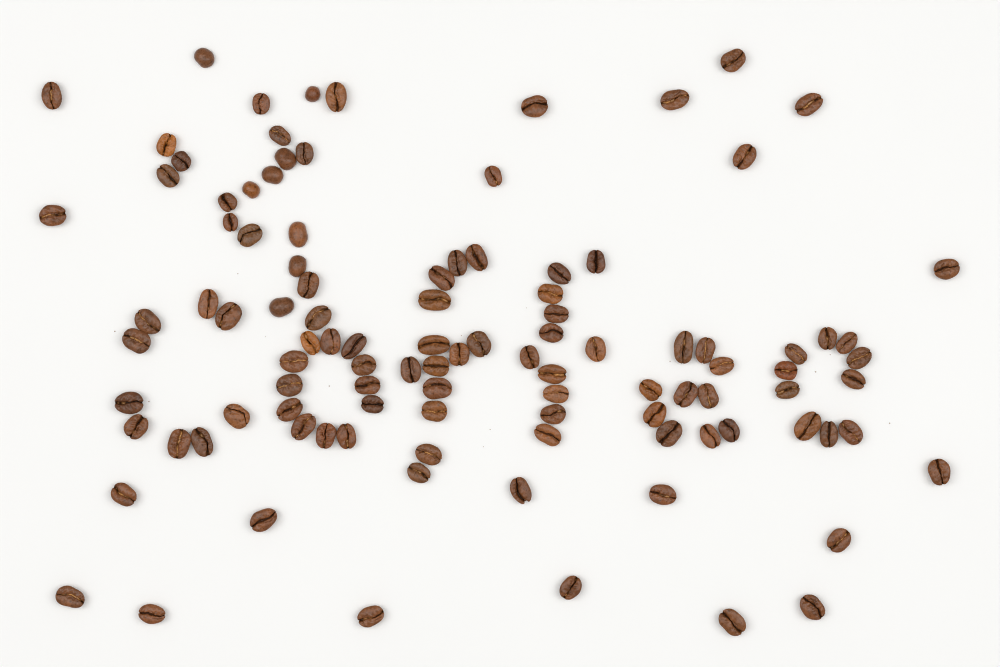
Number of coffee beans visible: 106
